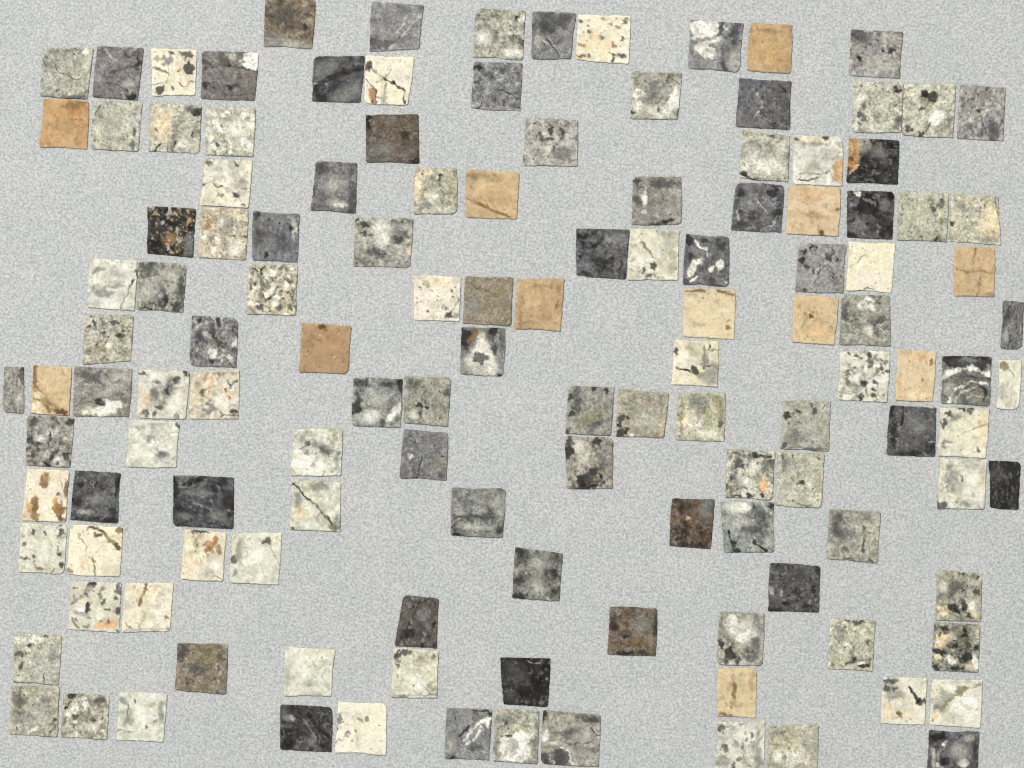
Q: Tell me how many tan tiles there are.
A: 12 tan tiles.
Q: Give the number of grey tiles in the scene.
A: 86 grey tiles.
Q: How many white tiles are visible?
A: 33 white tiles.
